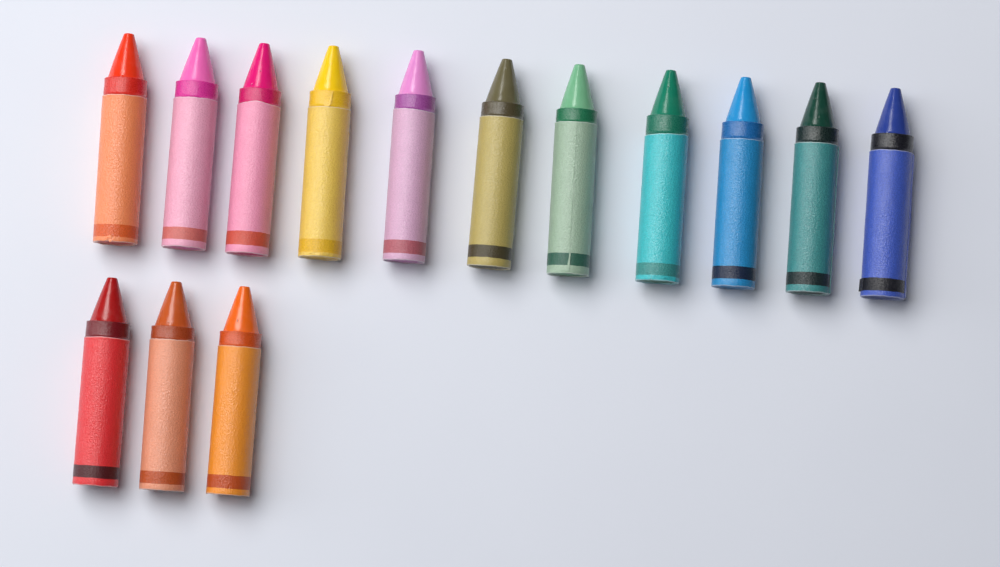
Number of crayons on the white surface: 14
